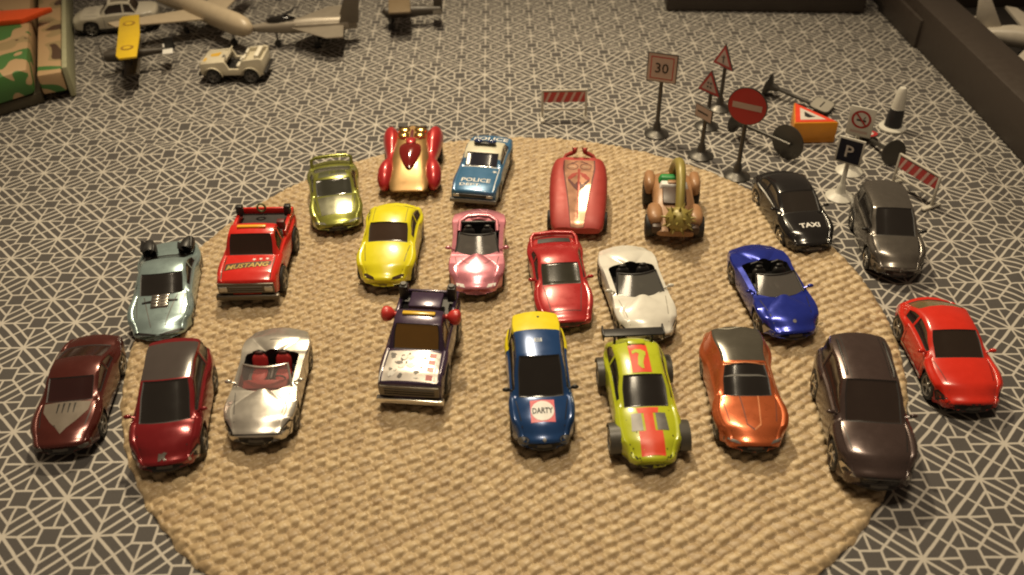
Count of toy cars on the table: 25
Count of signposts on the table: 10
